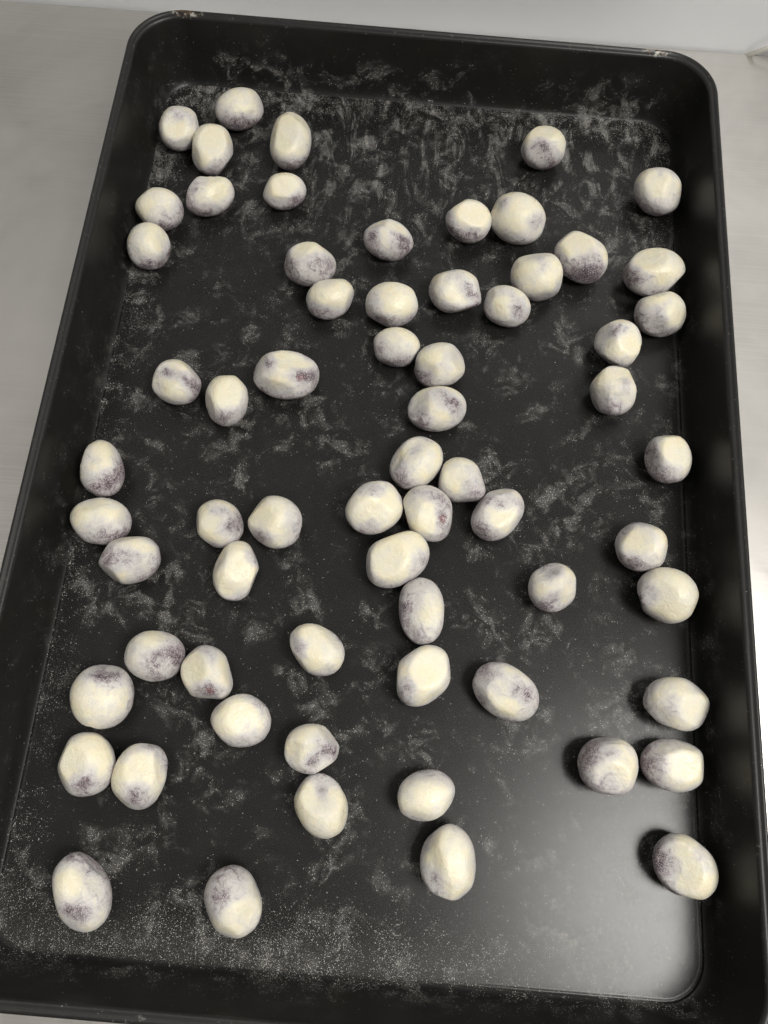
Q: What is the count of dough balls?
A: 66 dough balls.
